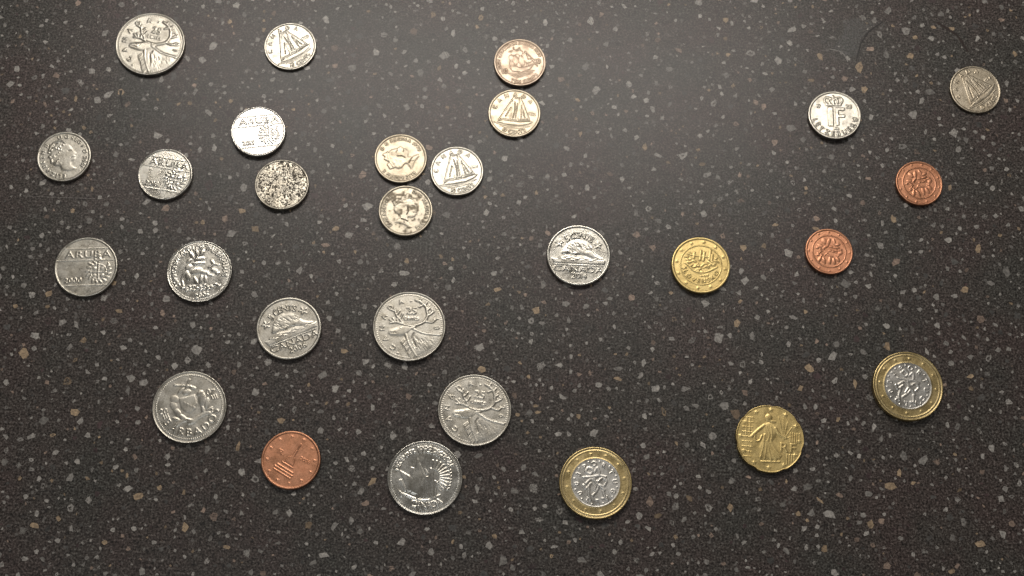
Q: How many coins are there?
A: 28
